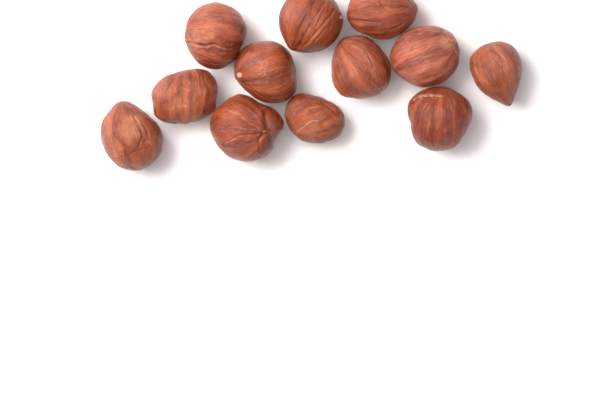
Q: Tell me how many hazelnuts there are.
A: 12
